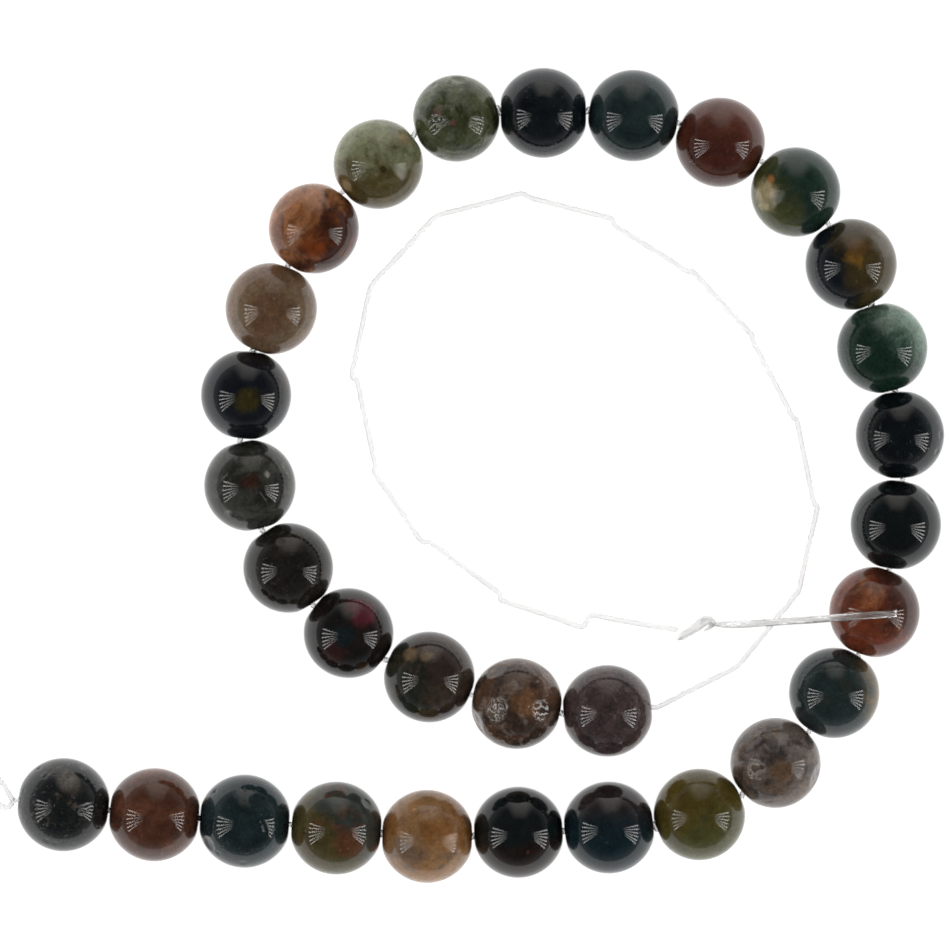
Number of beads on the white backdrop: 30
